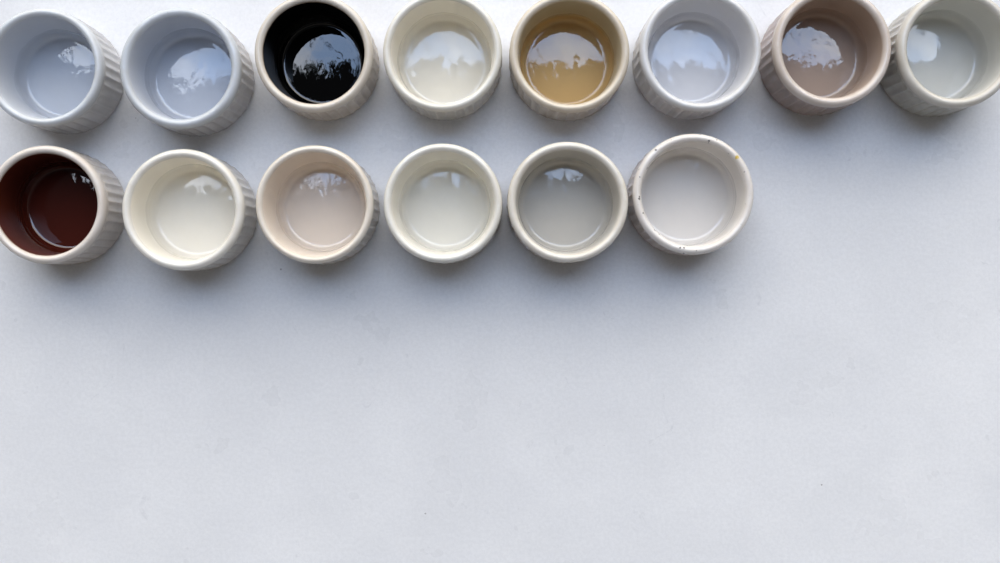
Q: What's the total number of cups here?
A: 14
